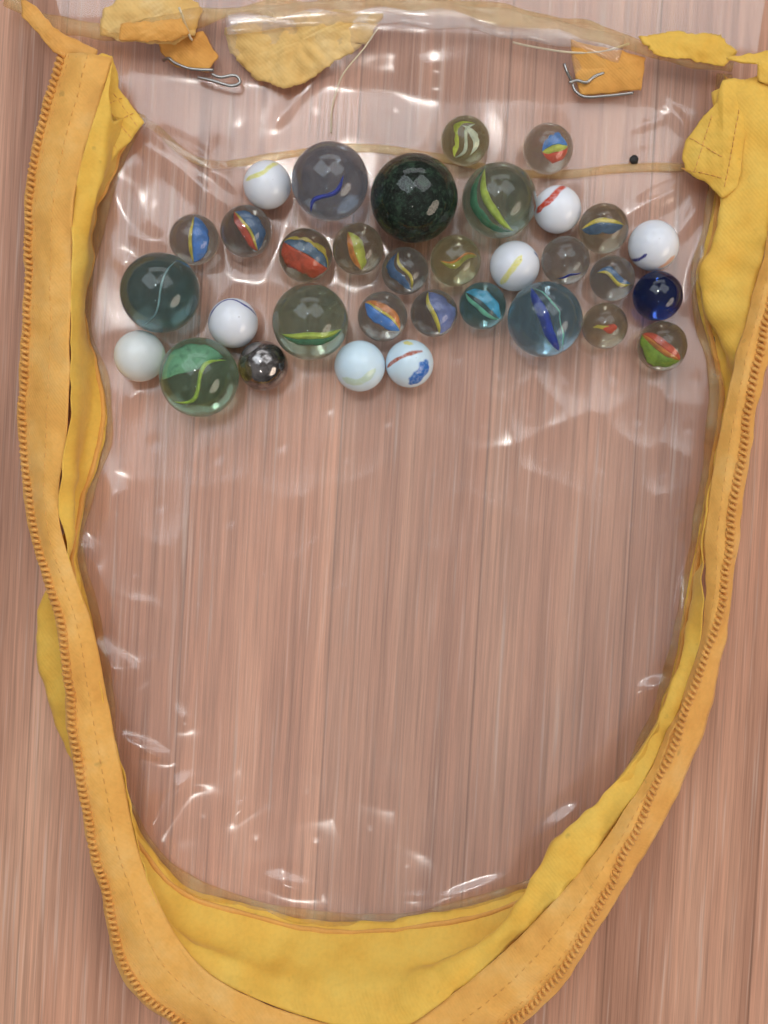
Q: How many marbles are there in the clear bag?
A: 33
